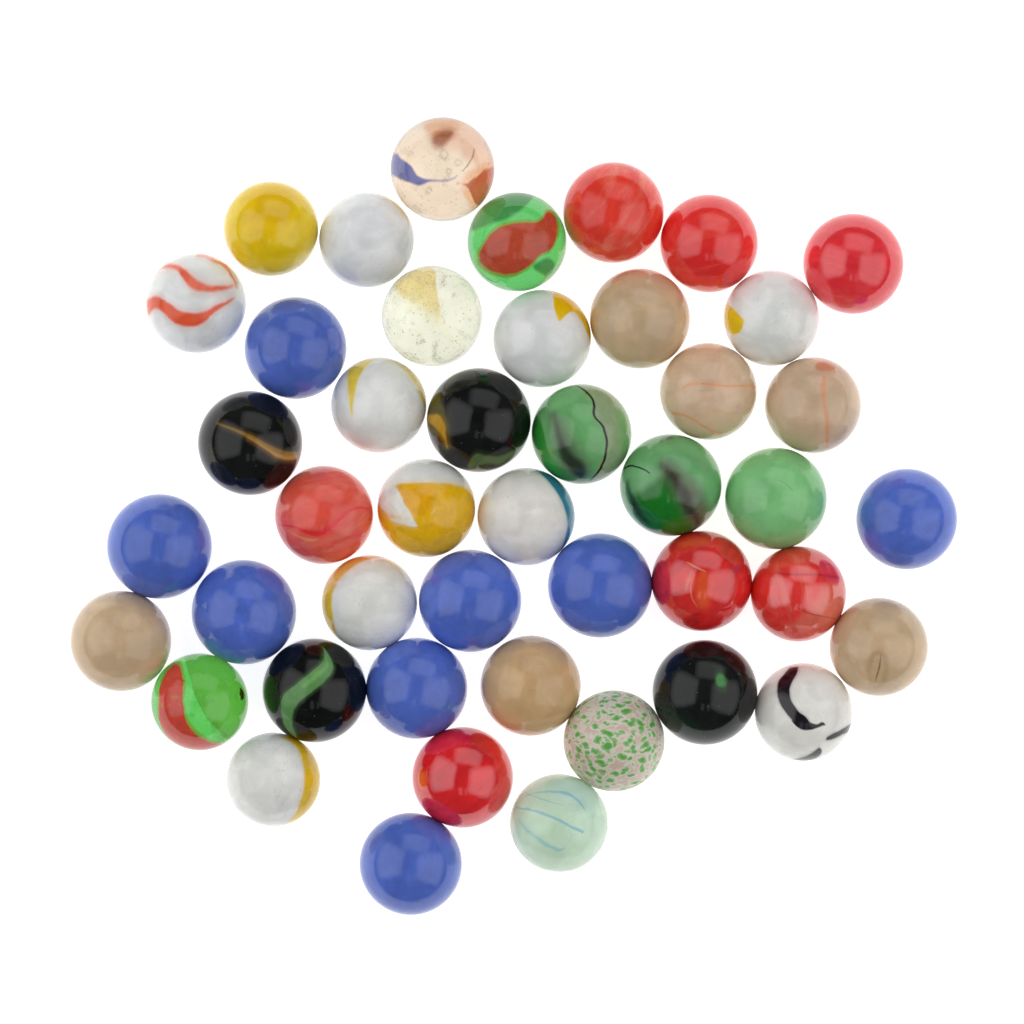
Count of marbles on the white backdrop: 45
